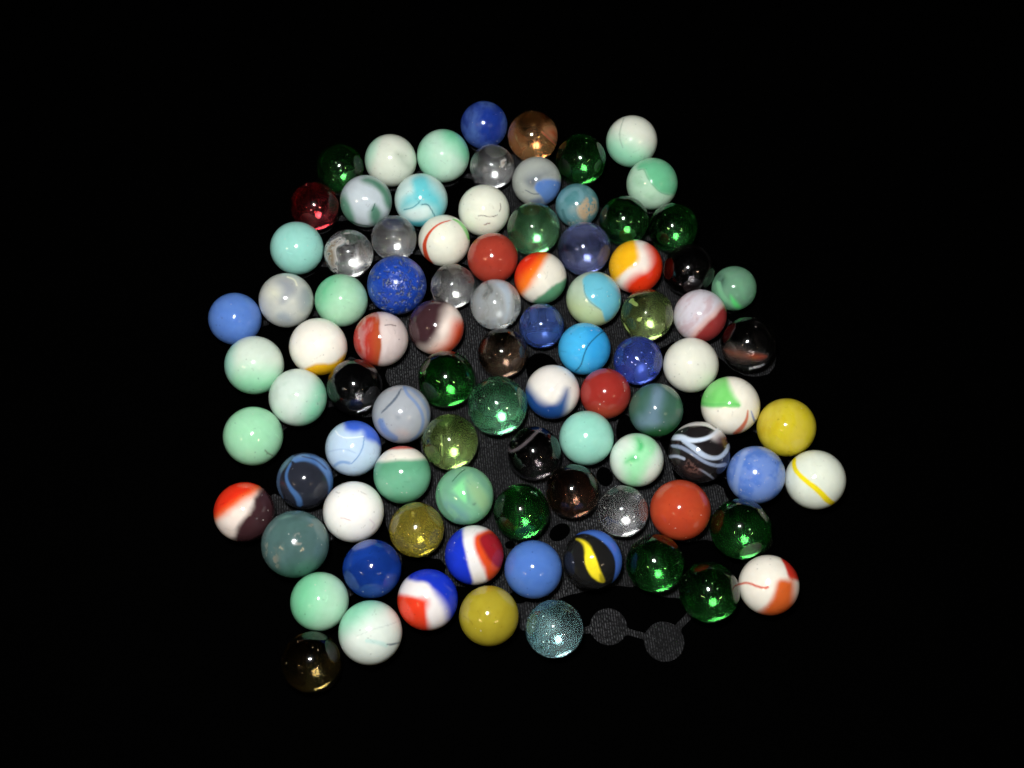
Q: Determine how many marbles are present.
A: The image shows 91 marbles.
